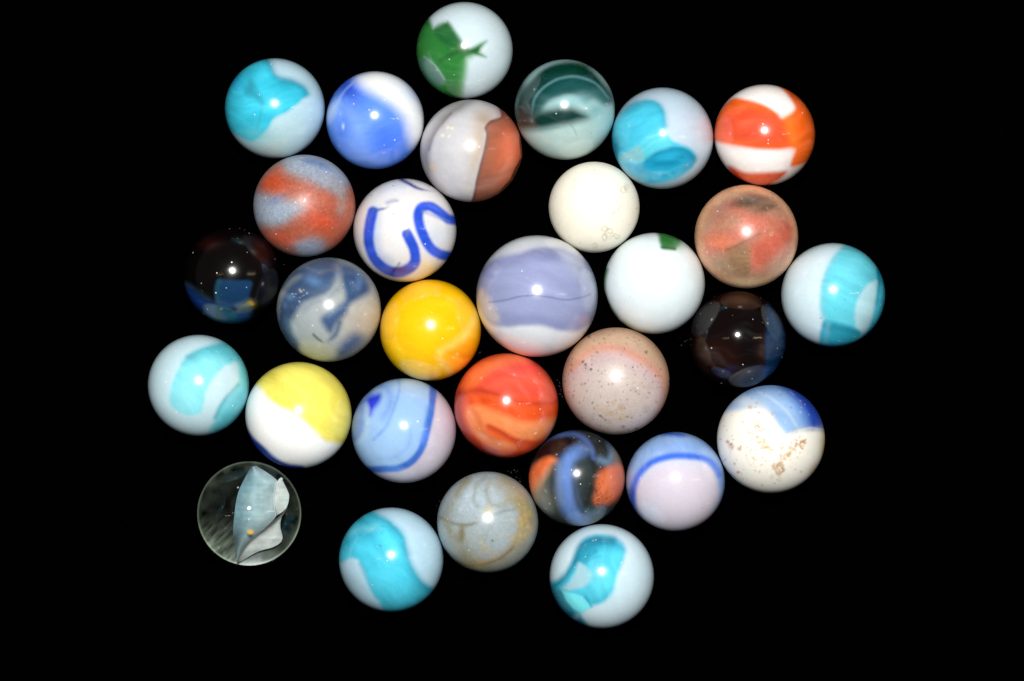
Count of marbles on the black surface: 30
